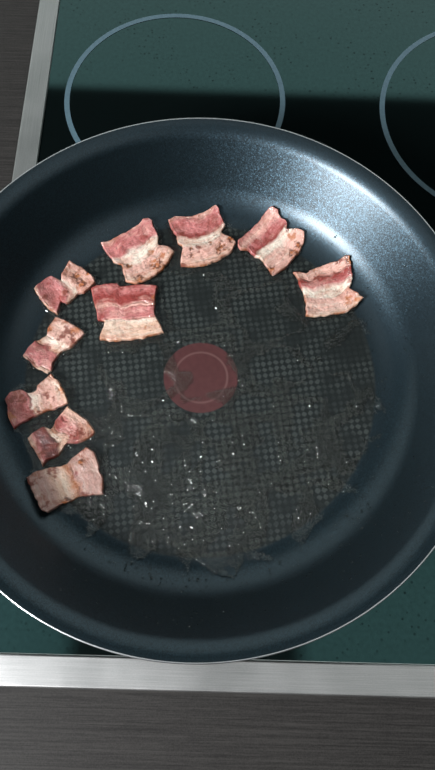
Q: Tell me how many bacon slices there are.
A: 10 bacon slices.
